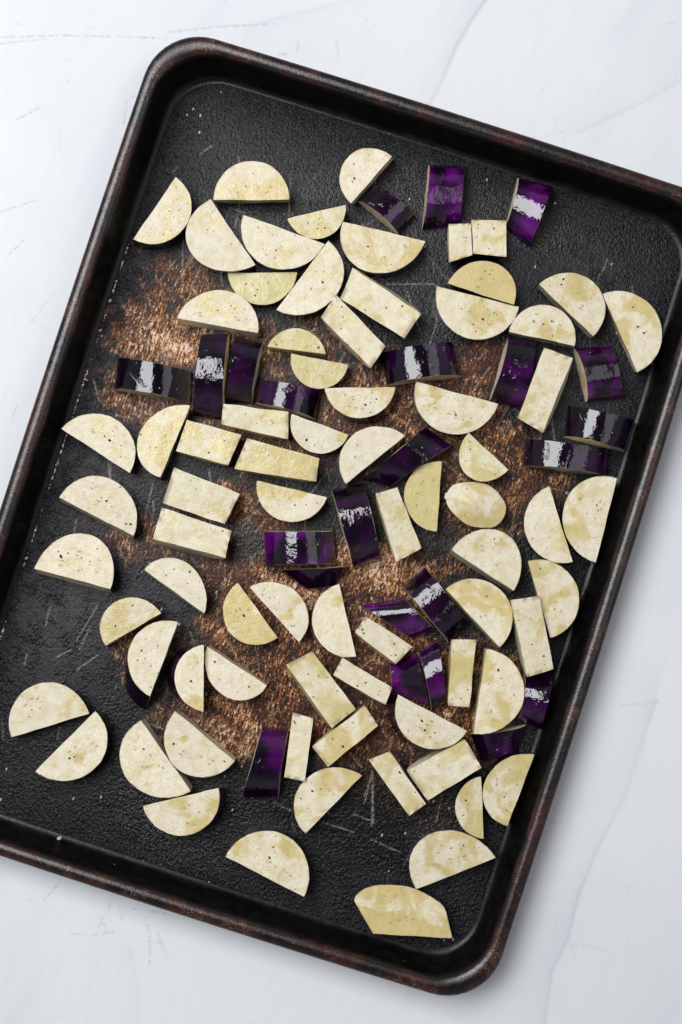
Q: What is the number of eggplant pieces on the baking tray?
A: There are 98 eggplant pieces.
